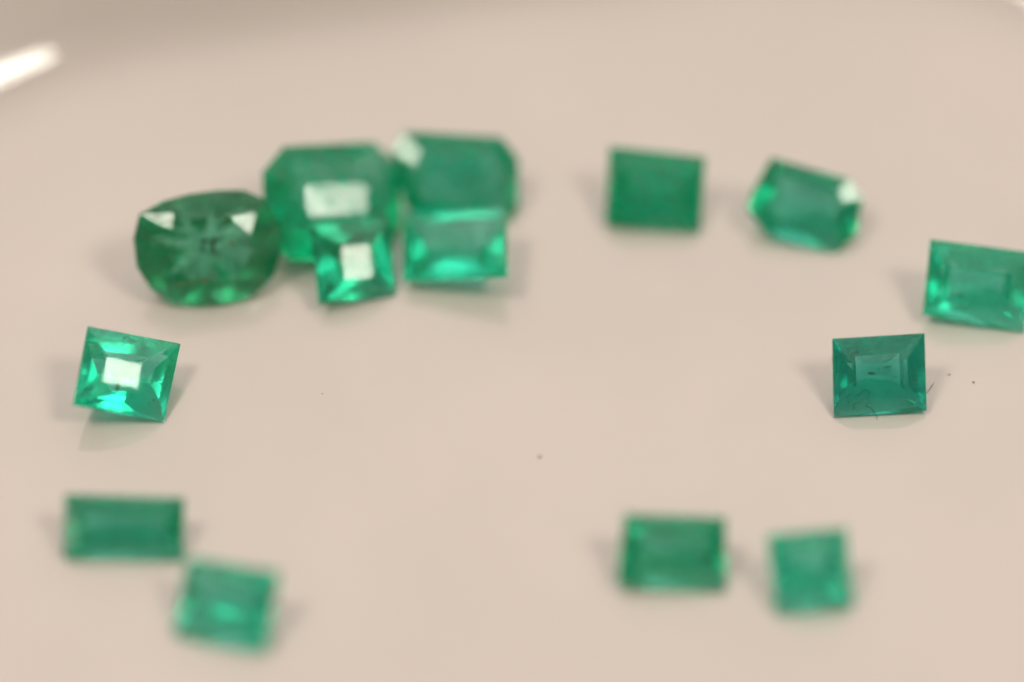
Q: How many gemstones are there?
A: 14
